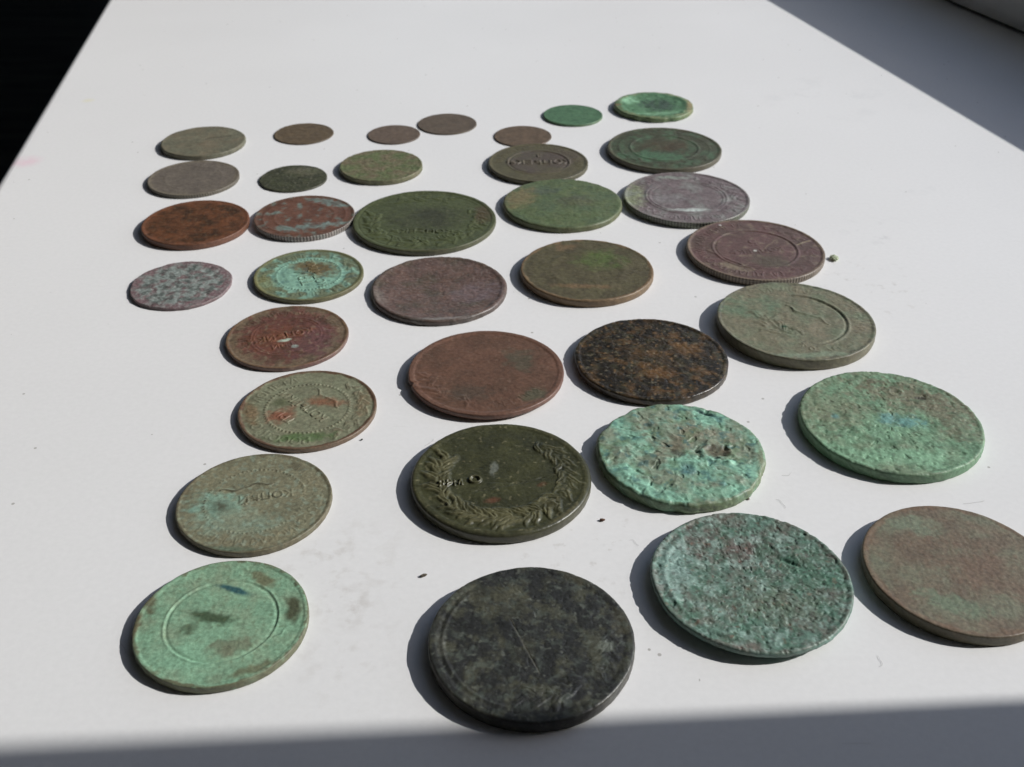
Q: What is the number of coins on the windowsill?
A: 35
